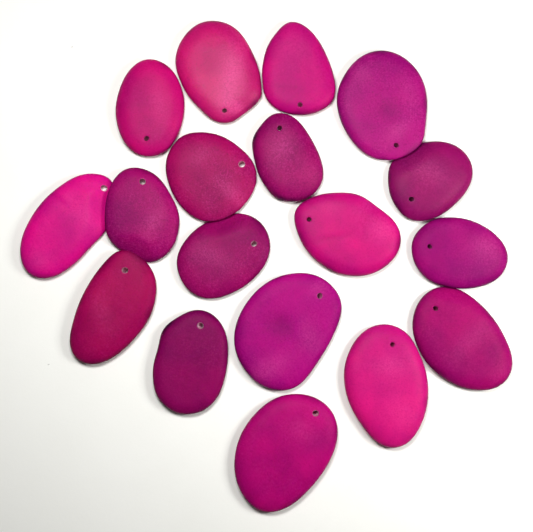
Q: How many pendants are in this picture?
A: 18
